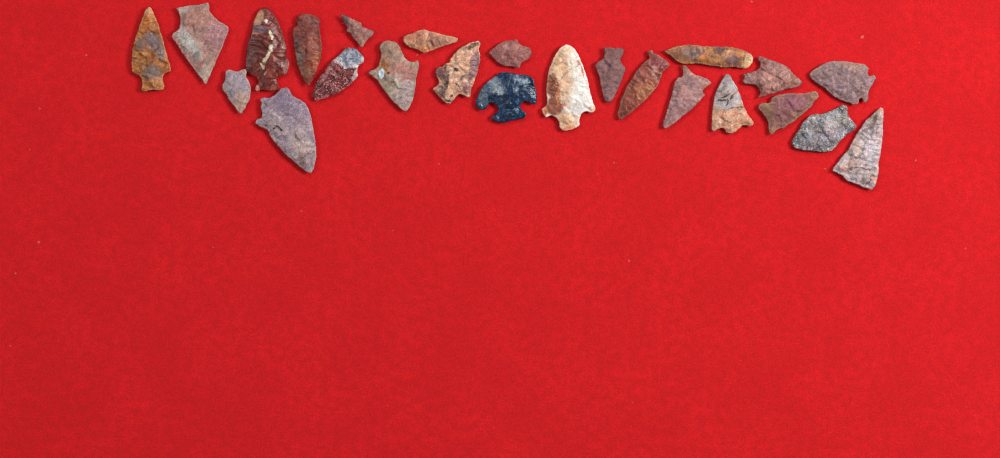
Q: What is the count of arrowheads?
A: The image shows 24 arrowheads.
